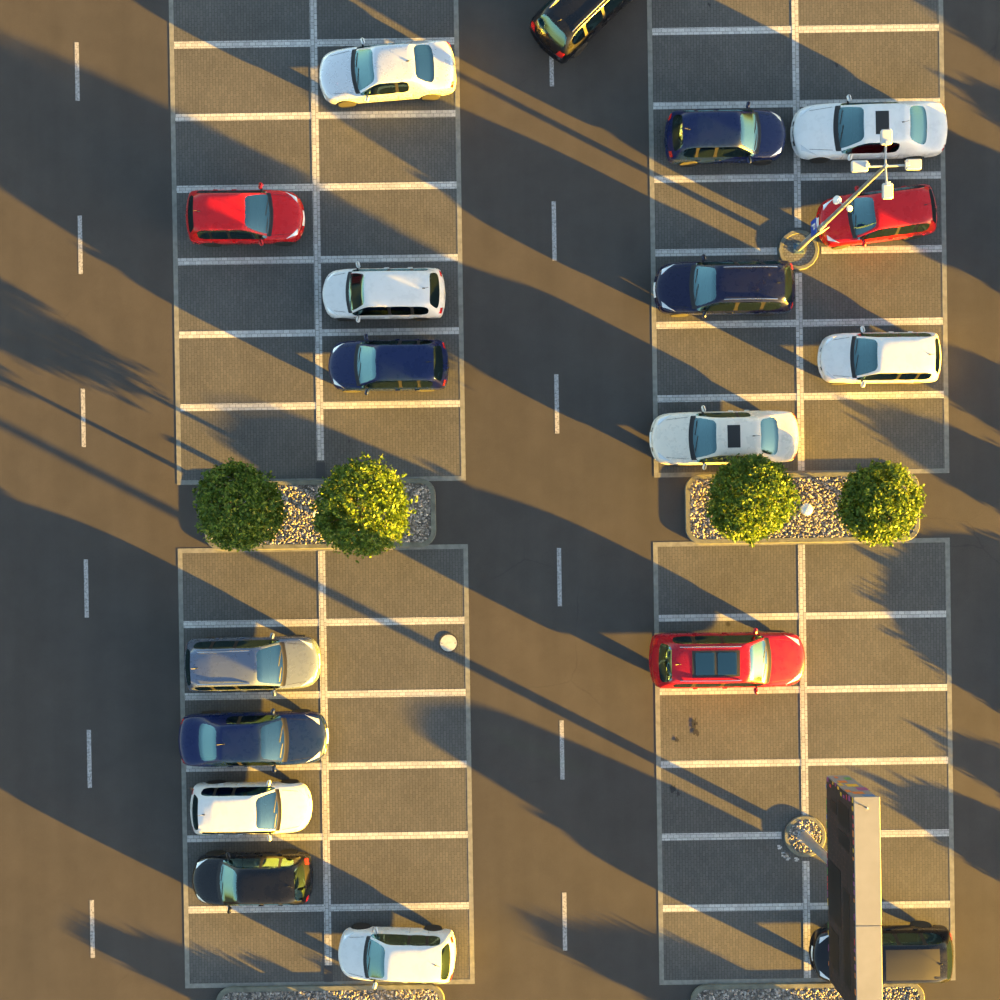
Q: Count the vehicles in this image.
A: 18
